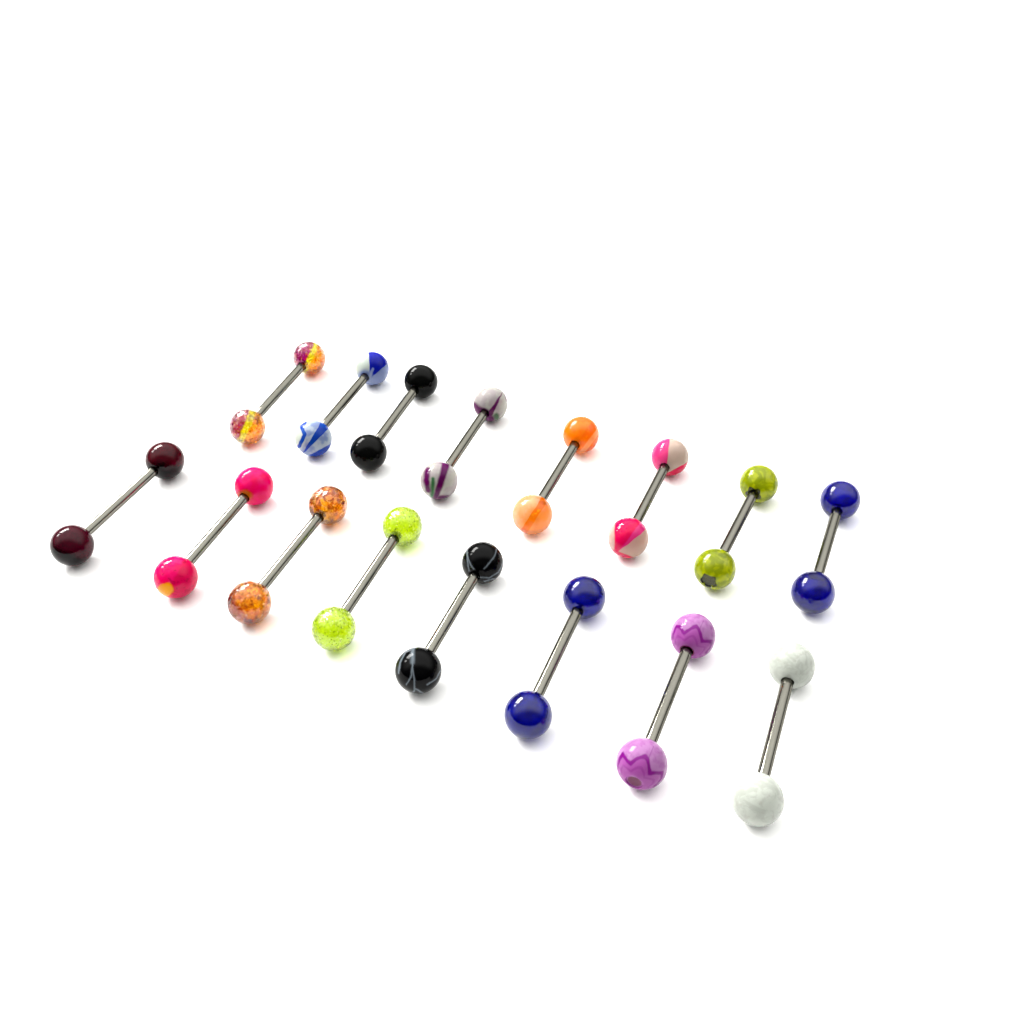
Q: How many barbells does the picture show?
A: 16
